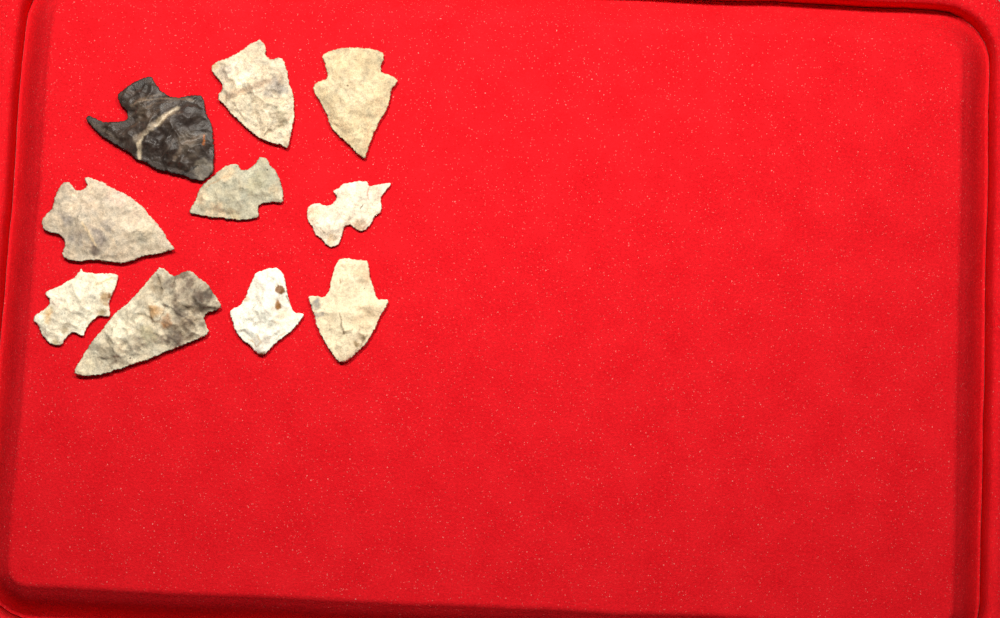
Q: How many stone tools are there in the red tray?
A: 10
